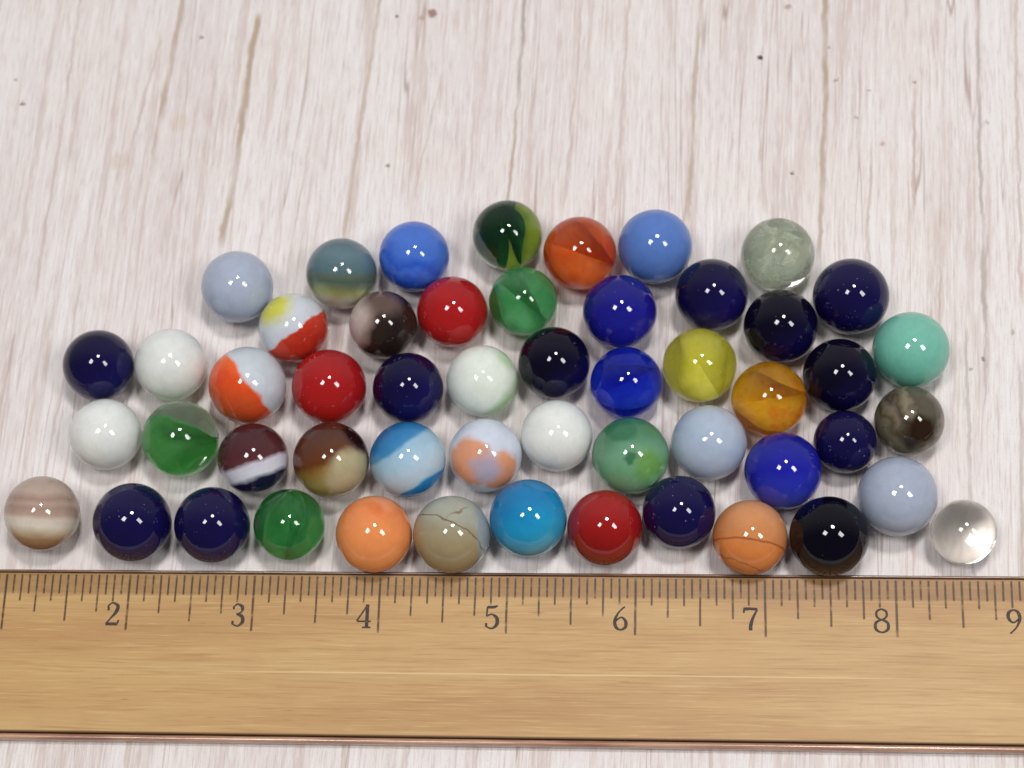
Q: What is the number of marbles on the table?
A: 52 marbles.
